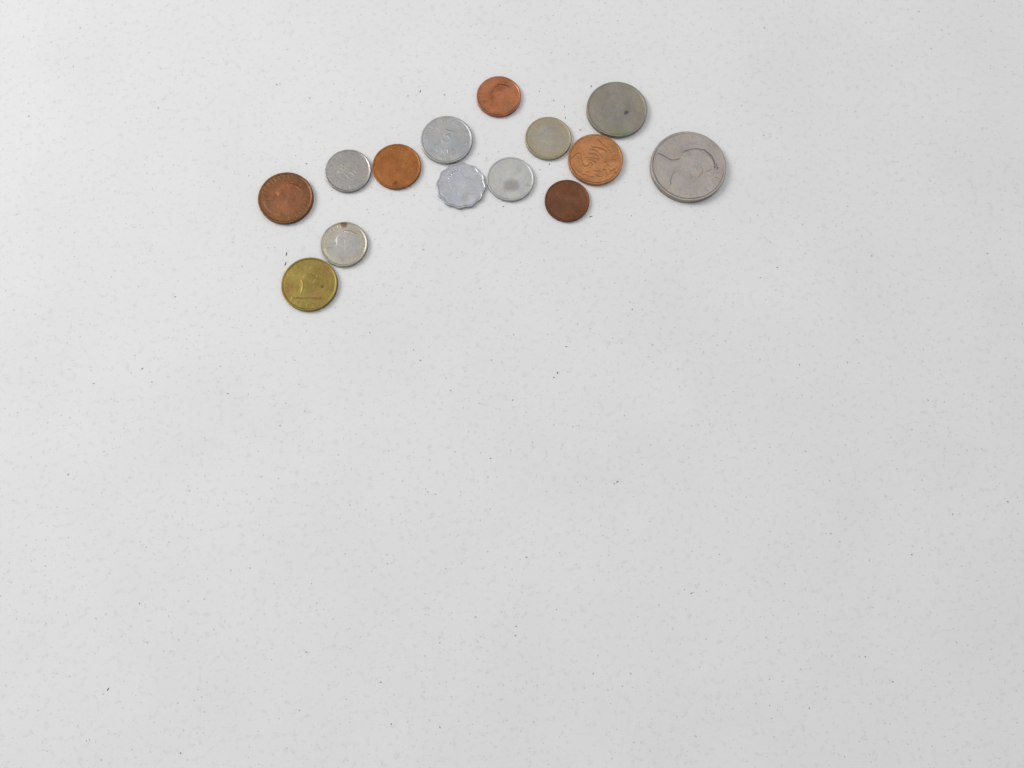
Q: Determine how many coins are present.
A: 14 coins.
